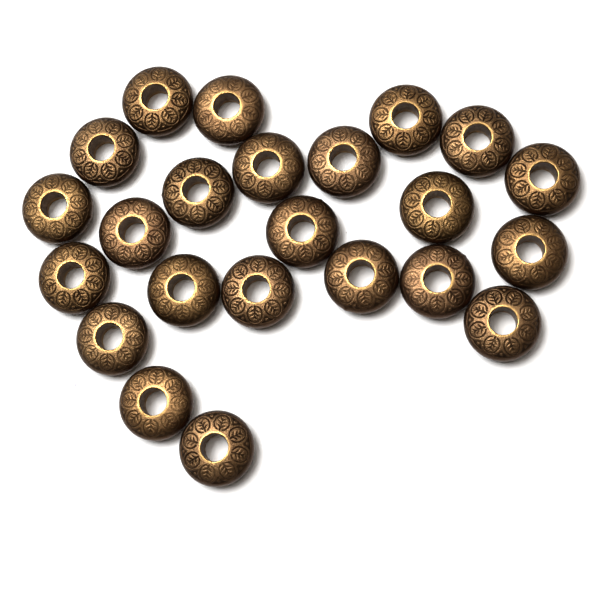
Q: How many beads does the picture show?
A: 23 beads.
